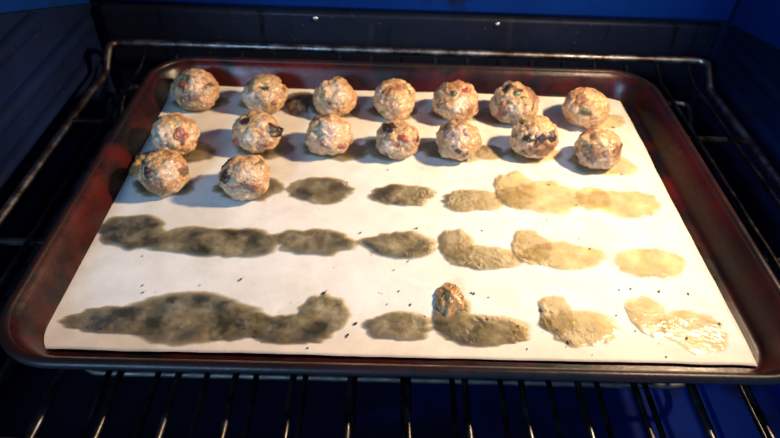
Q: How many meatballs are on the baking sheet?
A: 16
